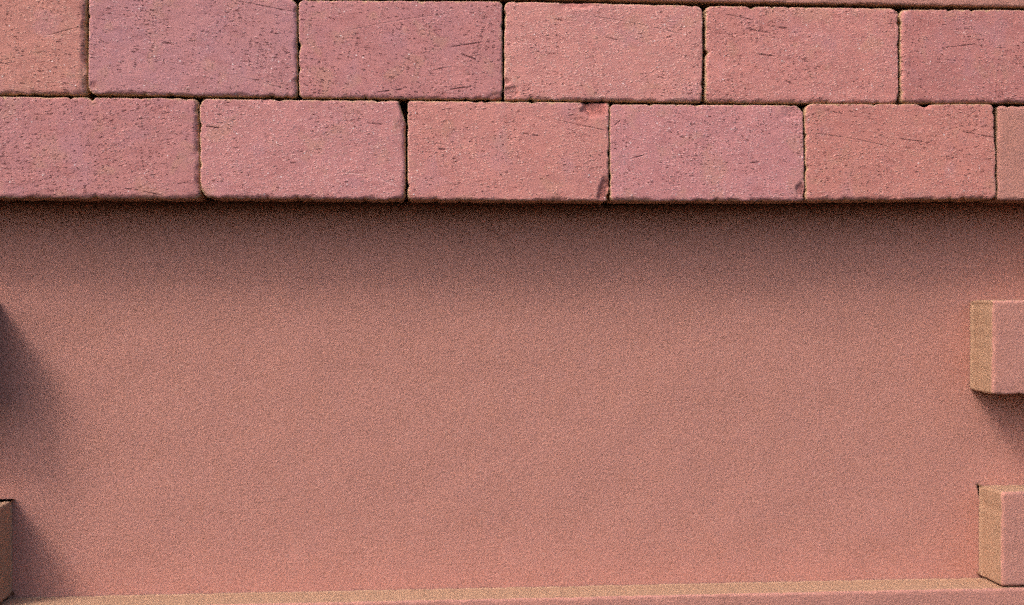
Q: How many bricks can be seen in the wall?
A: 11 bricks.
